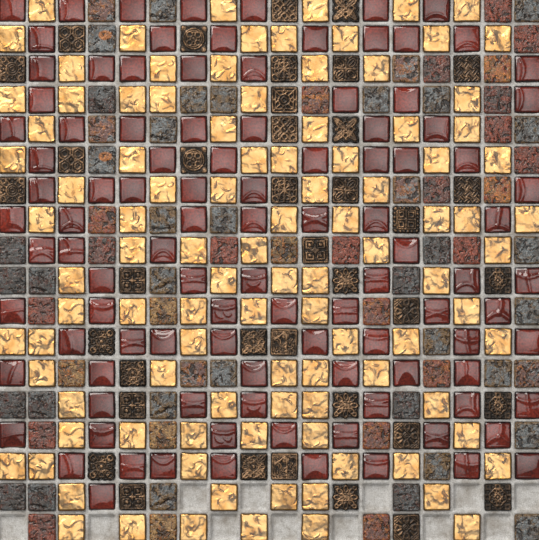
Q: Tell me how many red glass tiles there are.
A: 104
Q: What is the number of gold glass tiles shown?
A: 102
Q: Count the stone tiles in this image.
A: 68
